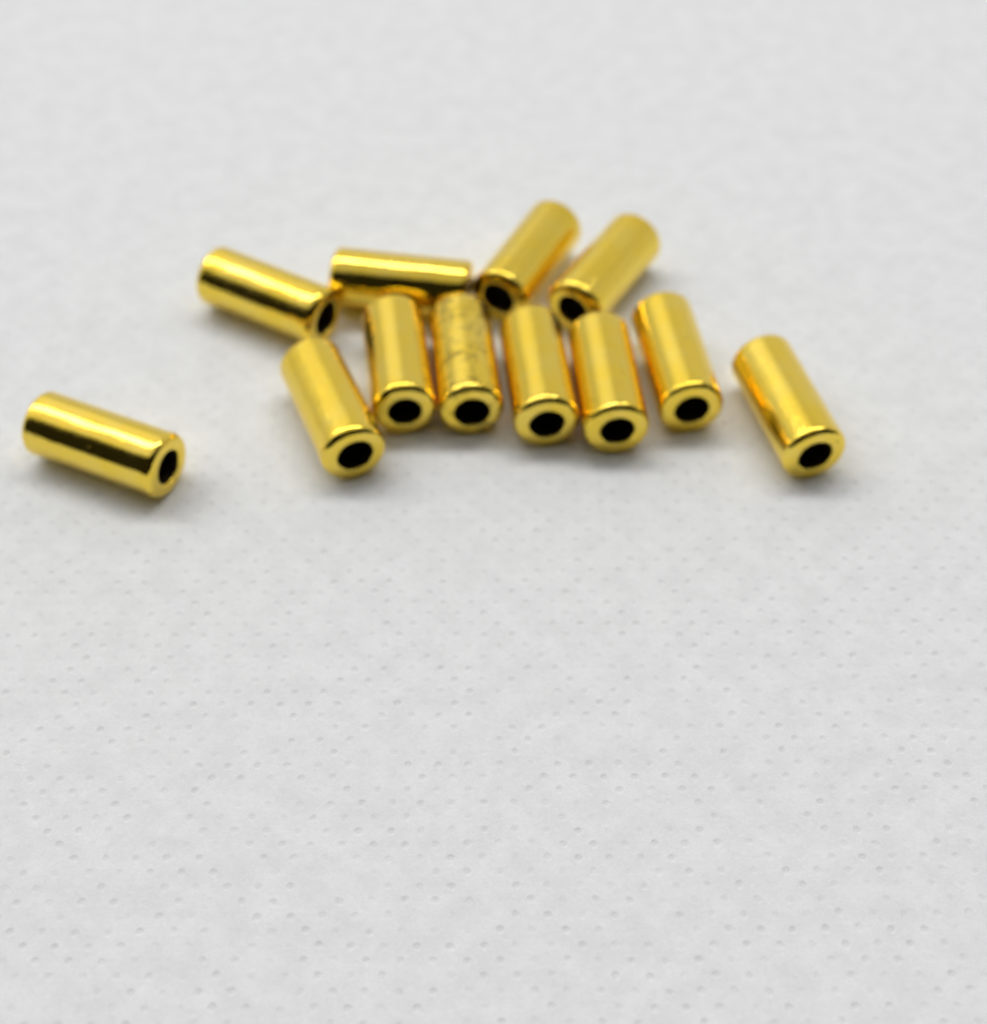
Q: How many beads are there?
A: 12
